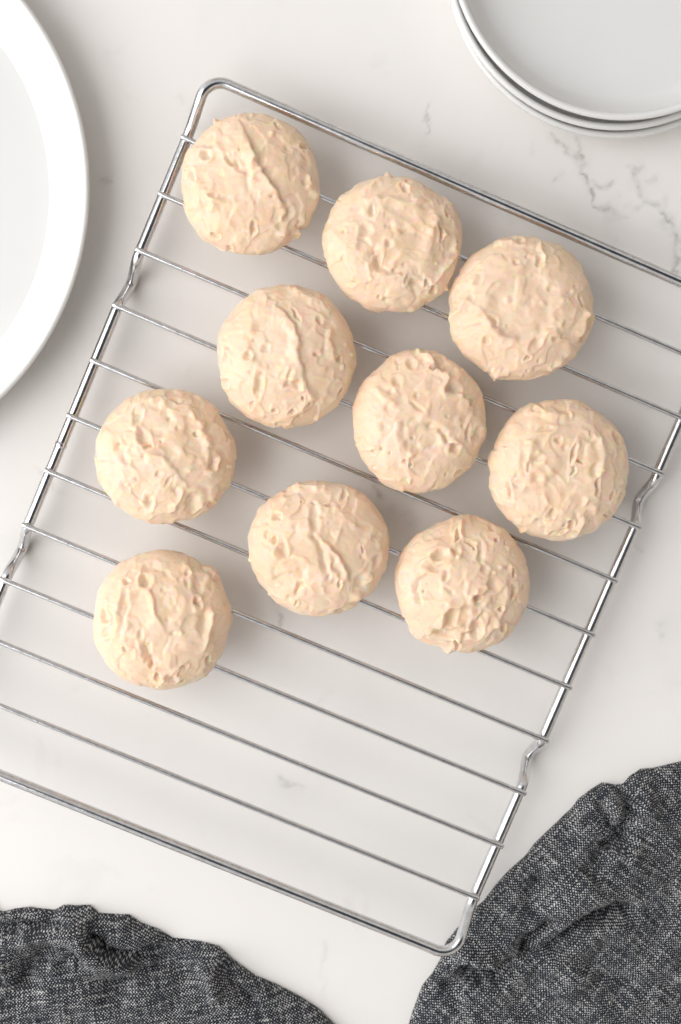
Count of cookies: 10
